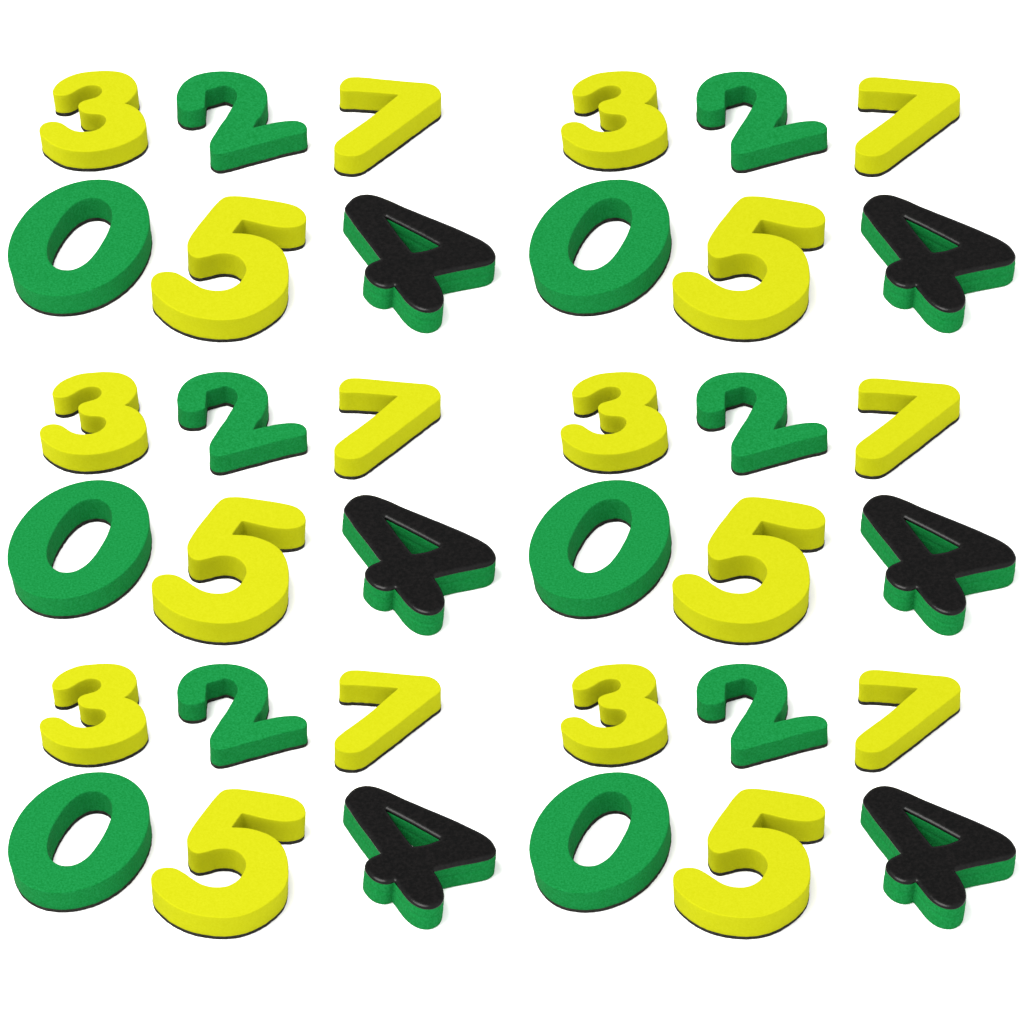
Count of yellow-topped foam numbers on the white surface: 18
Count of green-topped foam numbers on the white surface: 12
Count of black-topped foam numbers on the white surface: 6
